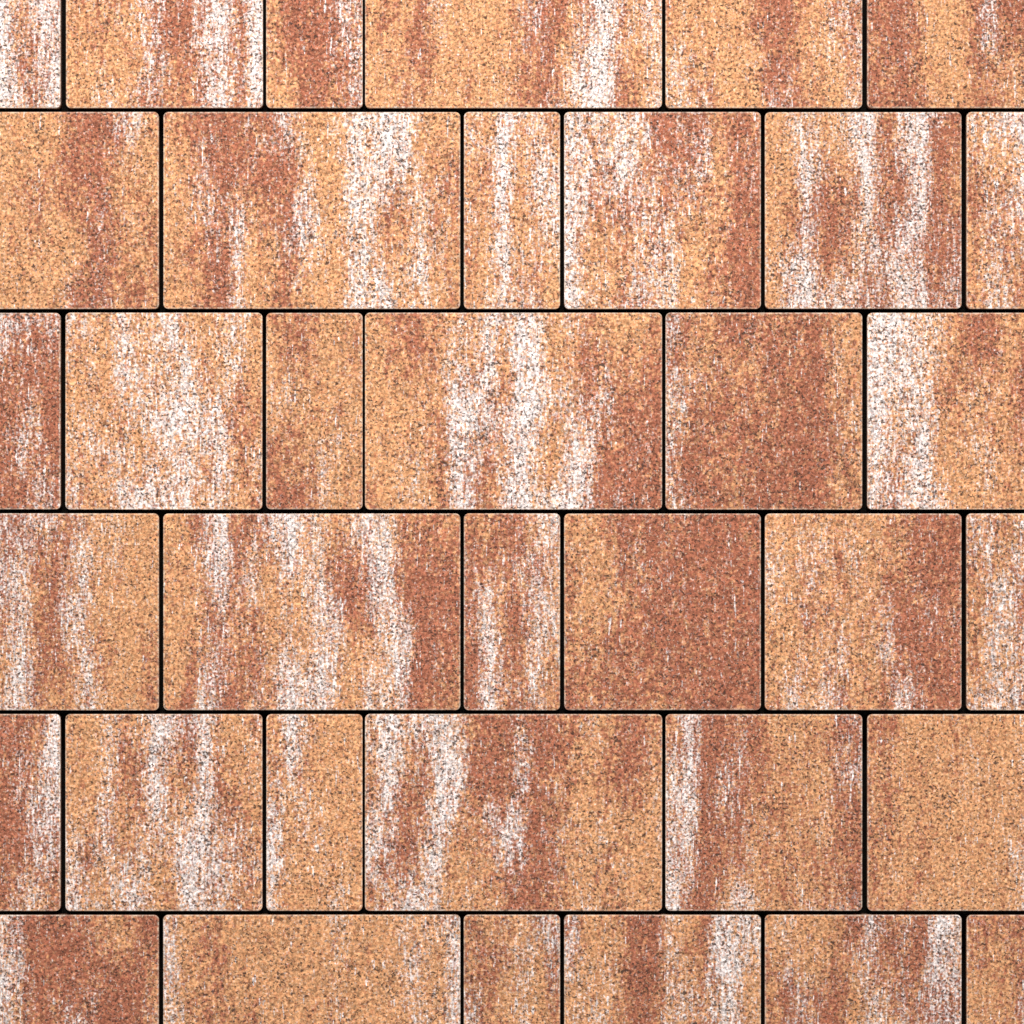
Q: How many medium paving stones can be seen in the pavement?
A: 18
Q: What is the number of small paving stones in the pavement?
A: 12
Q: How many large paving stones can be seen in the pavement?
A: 6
